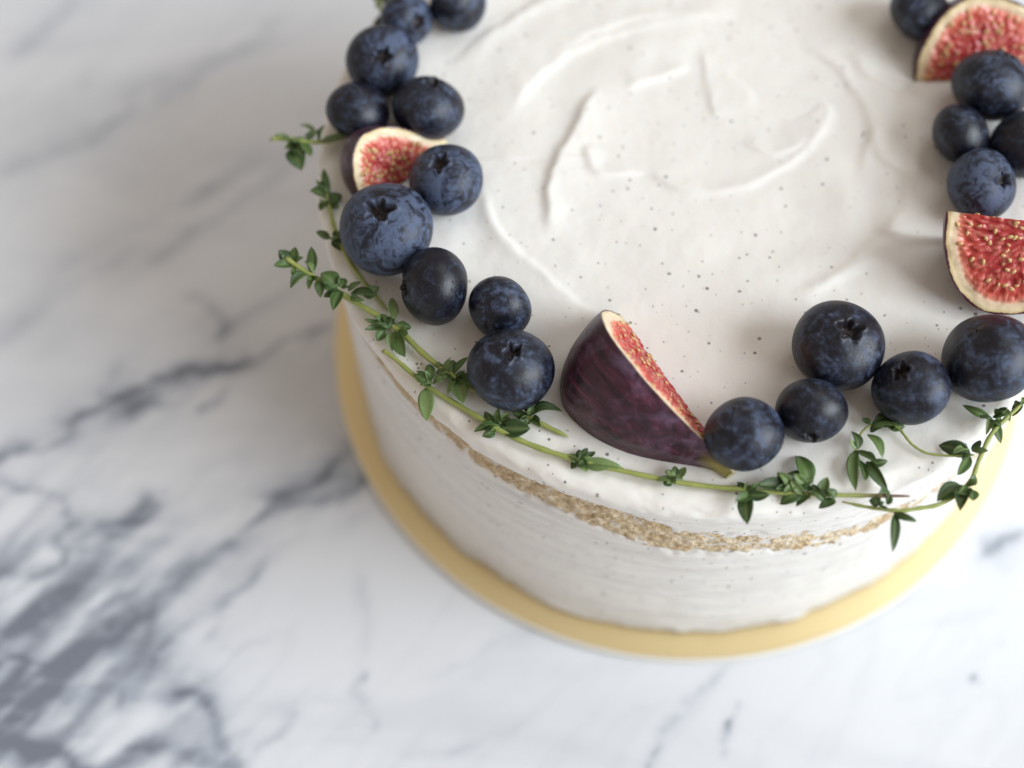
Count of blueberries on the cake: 20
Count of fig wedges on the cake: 4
